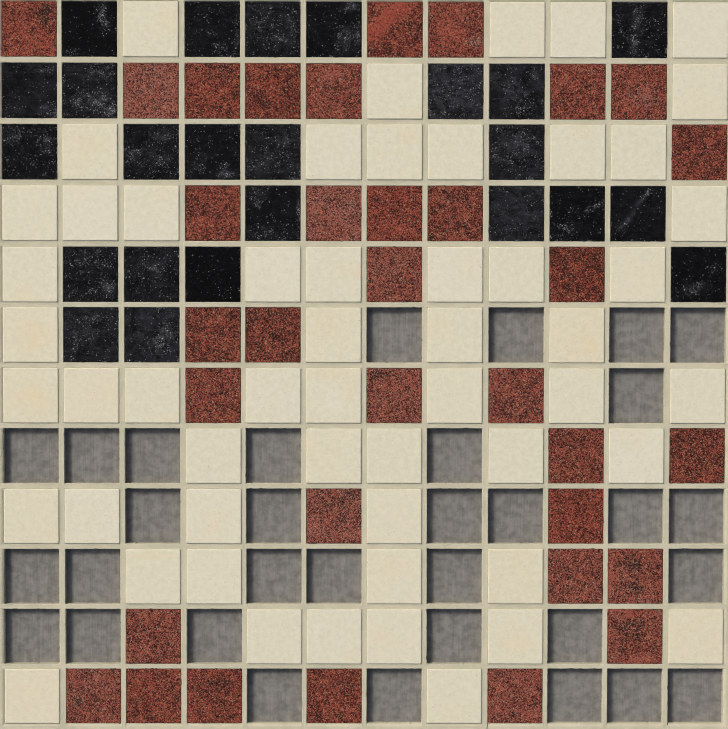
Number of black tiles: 24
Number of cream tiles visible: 54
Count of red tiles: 34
